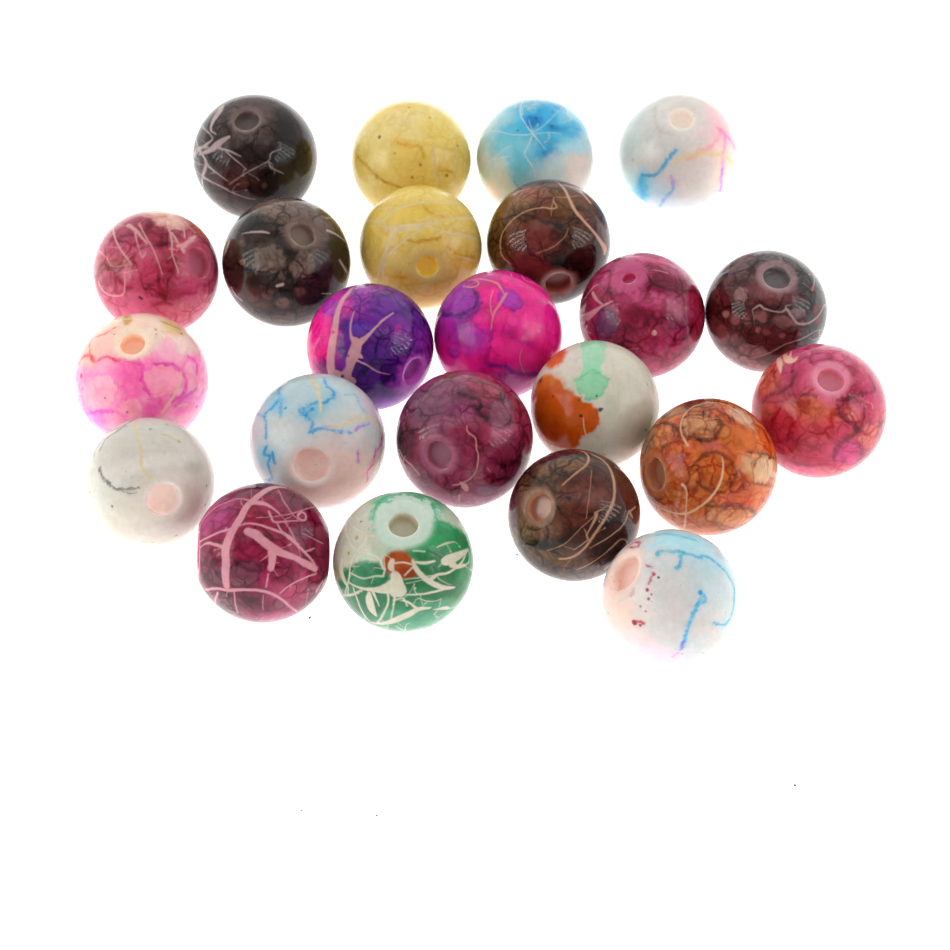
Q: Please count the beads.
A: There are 23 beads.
